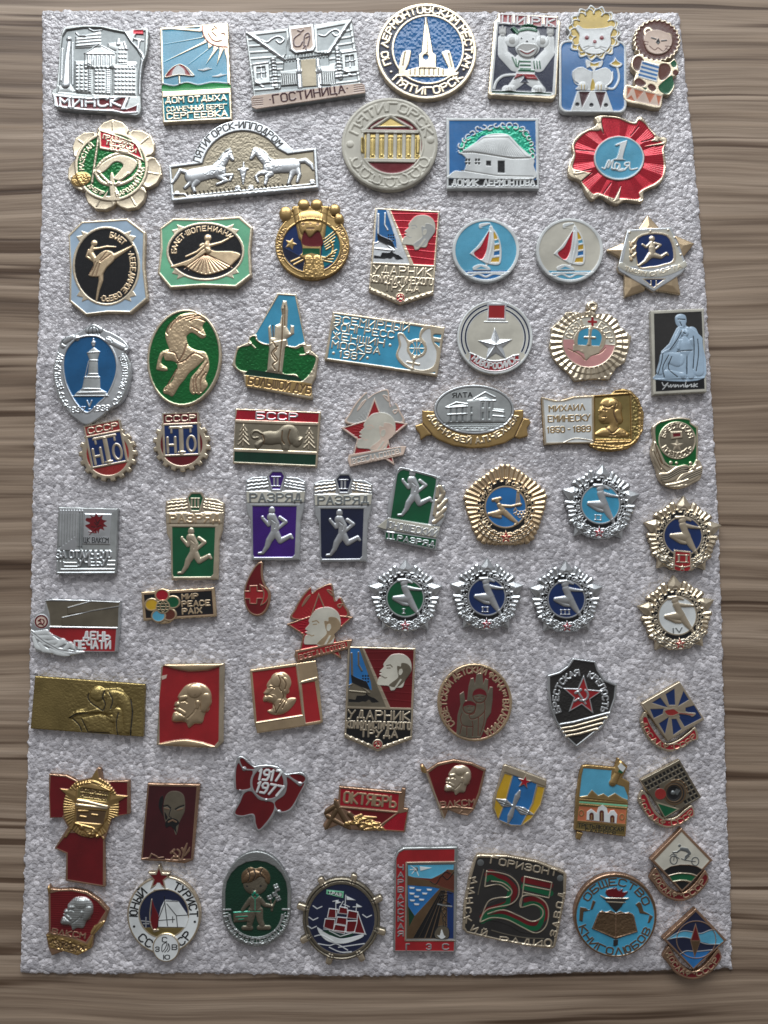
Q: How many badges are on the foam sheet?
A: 73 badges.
